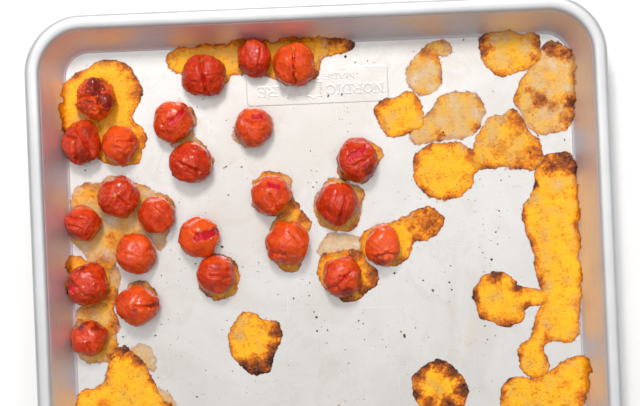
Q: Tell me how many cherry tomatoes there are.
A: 24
